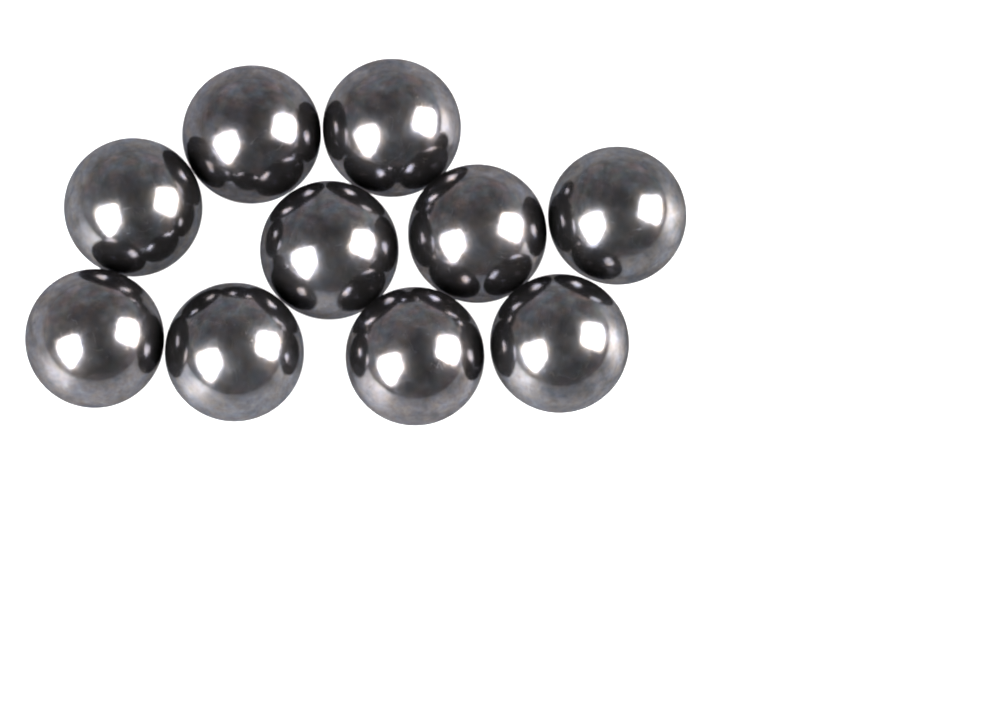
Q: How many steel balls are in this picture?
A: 10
